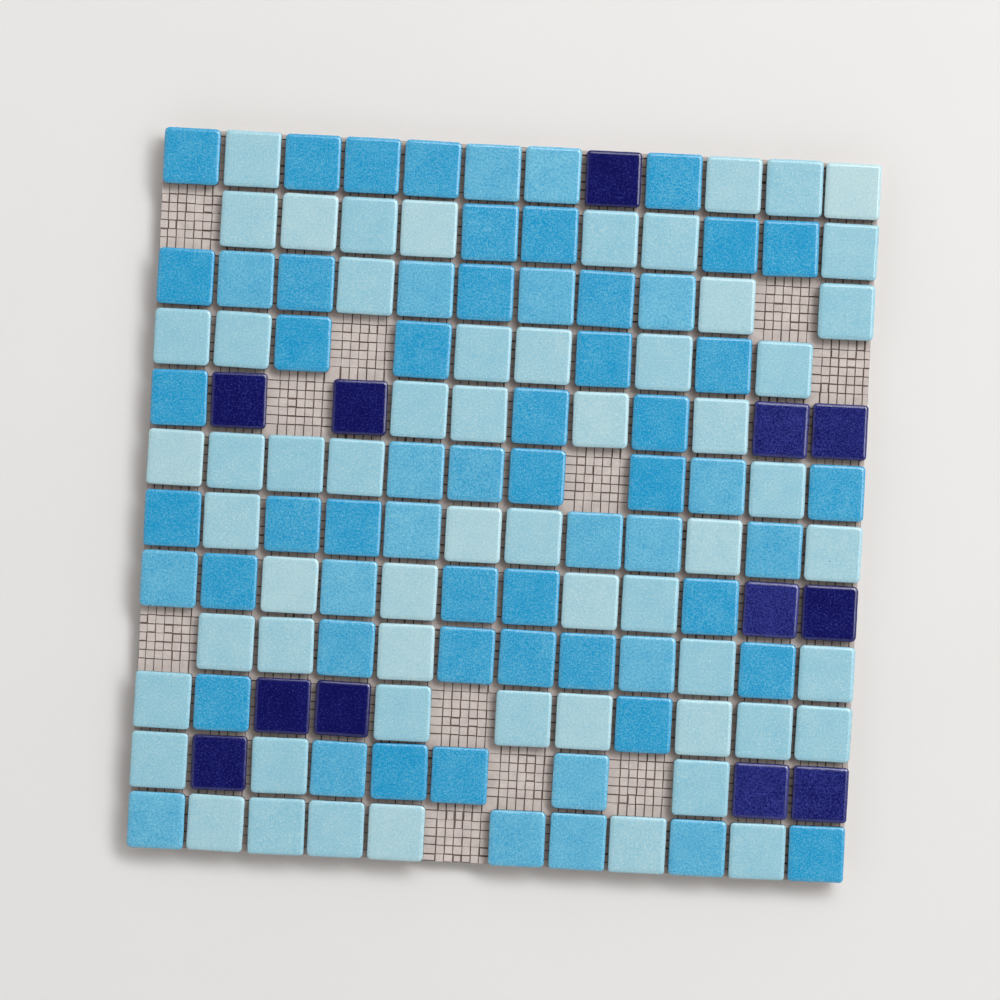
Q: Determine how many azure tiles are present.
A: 62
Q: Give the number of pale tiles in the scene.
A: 59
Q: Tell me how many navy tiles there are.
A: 12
